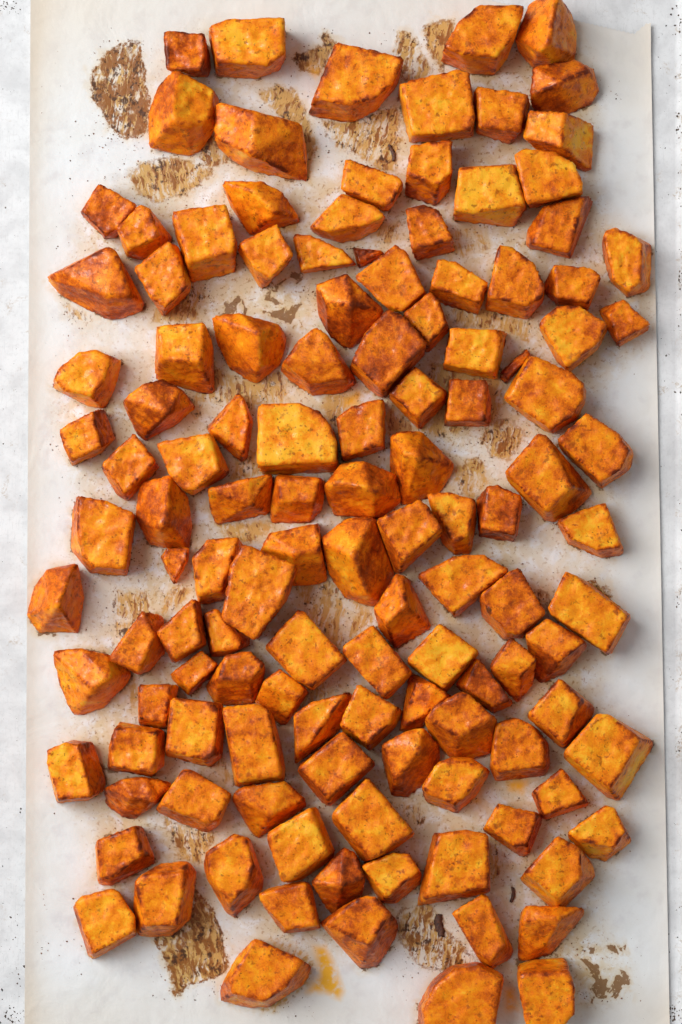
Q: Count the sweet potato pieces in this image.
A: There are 126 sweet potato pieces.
